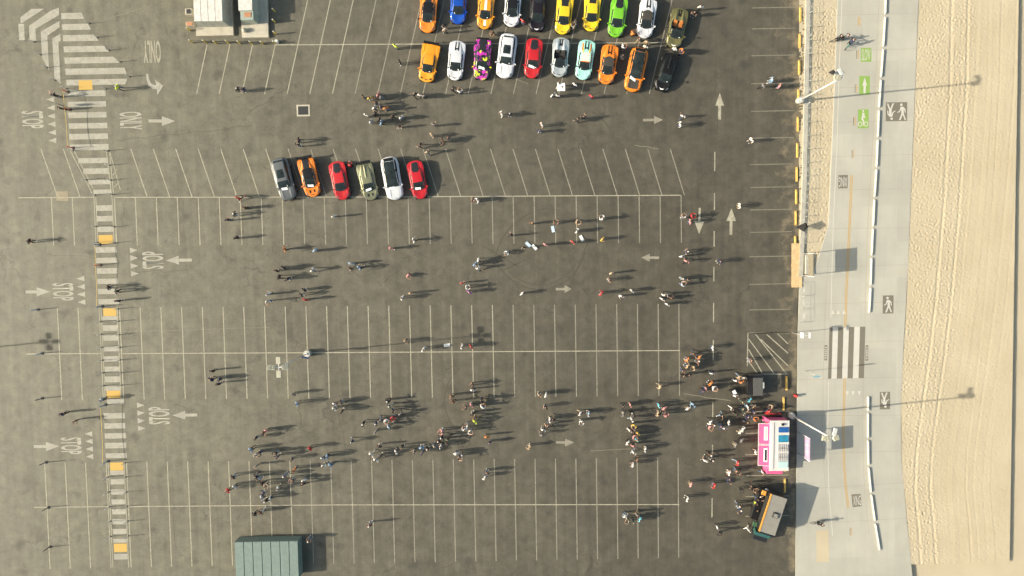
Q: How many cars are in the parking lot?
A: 26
